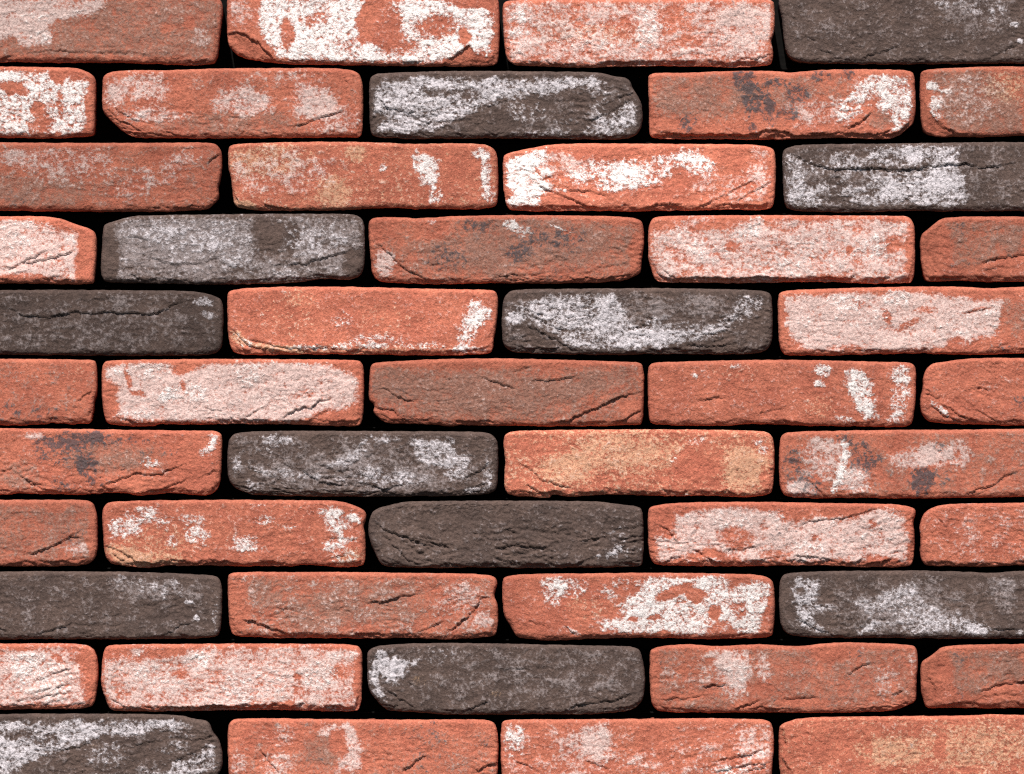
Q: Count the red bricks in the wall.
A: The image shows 37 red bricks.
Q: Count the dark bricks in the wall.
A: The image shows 12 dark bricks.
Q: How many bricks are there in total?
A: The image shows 49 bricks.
